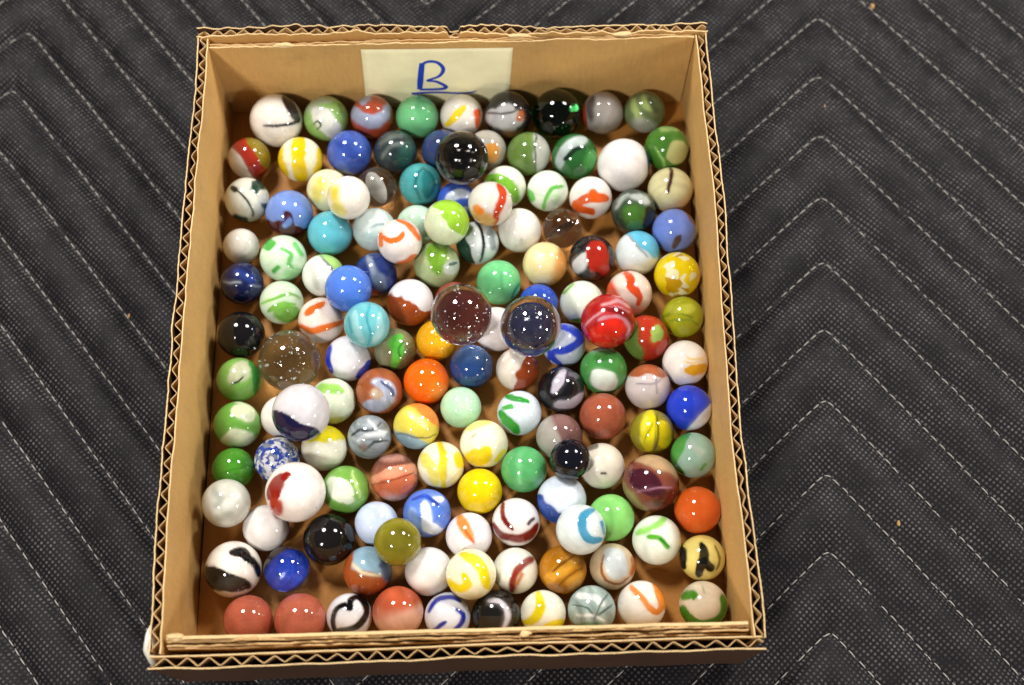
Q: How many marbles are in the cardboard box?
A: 141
